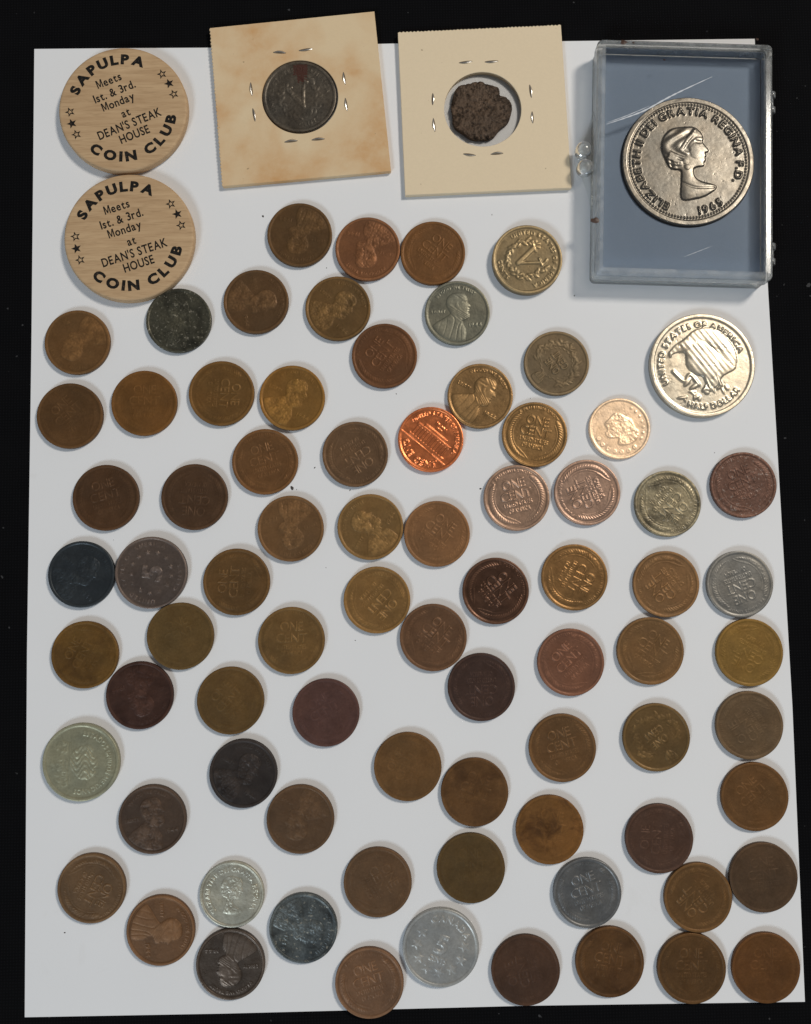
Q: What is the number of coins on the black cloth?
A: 81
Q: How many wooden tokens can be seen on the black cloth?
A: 2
